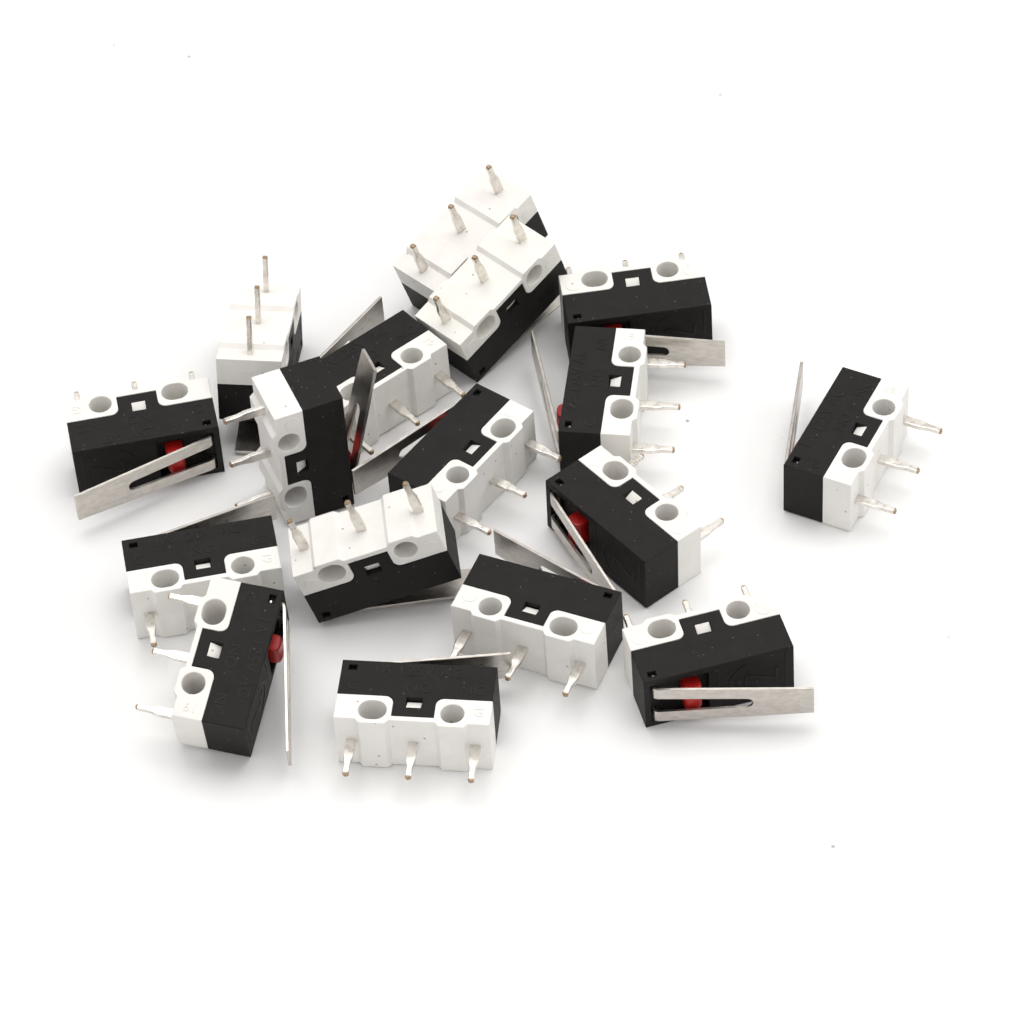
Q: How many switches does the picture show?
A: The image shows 17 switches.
